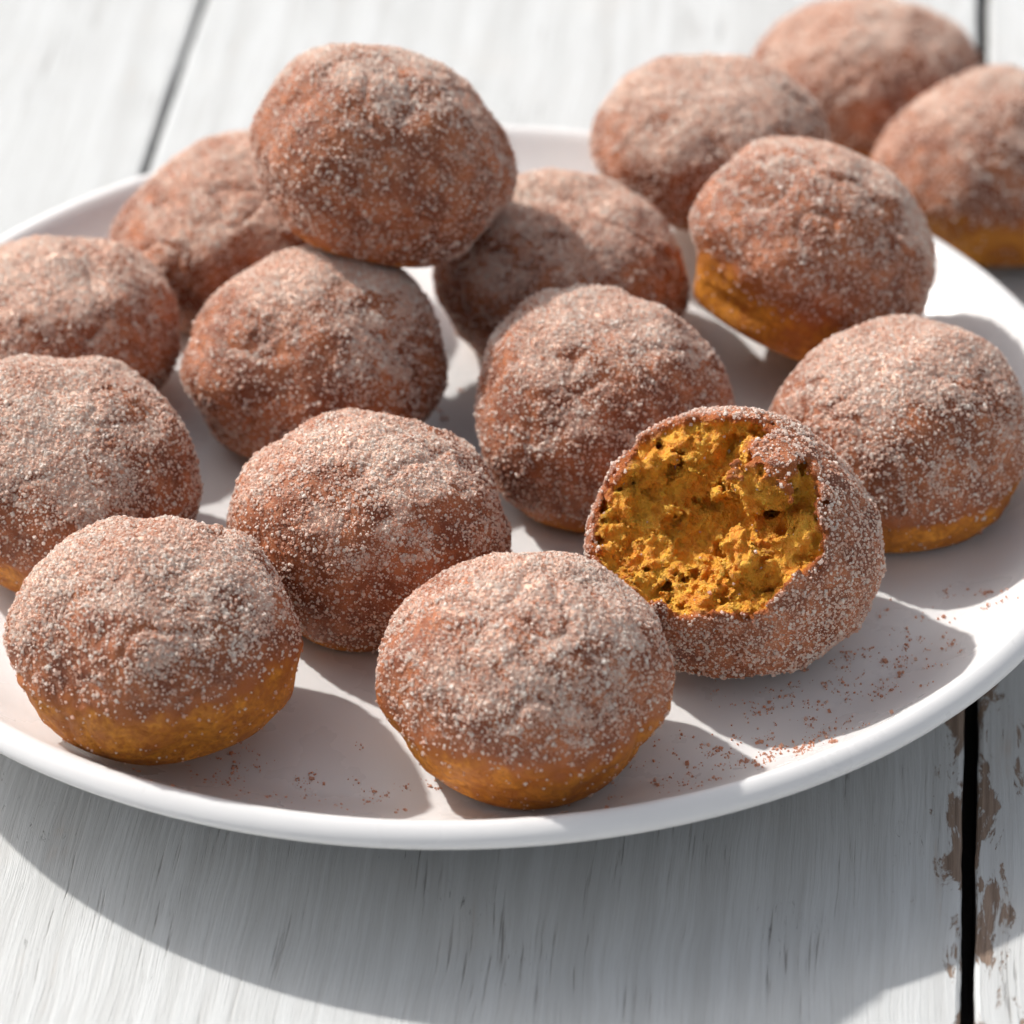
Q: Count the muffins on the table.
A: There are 16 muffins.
